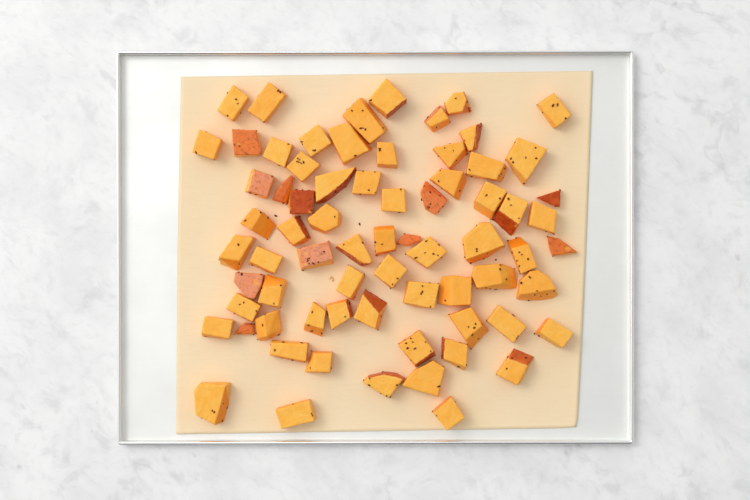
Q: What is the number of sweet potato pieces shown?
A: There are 71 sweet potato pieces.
